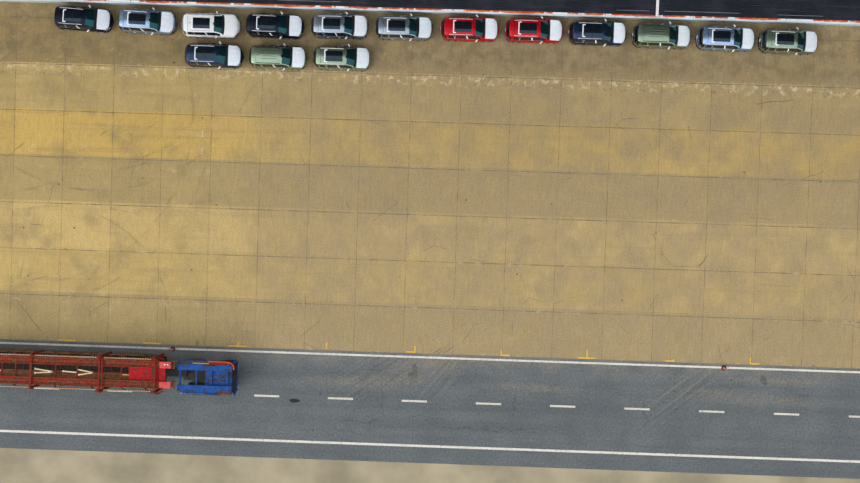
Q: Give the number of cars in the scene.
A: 15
